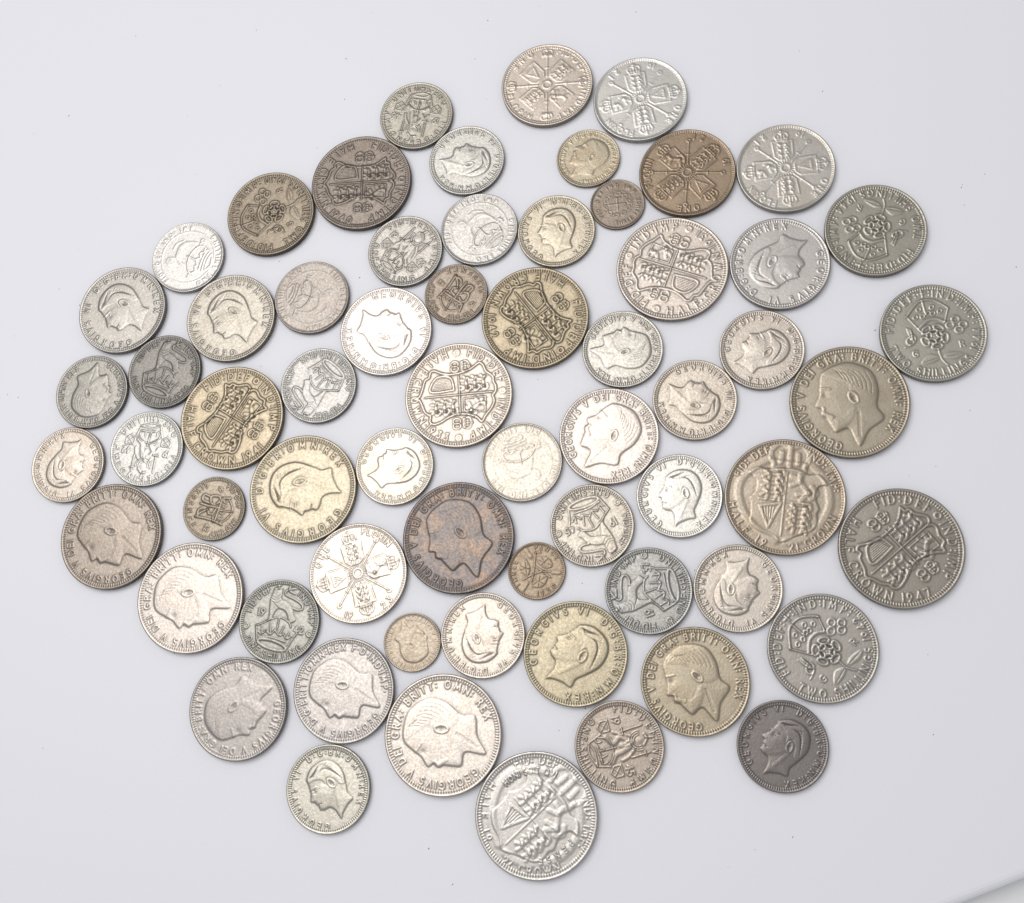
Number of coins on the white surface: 64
